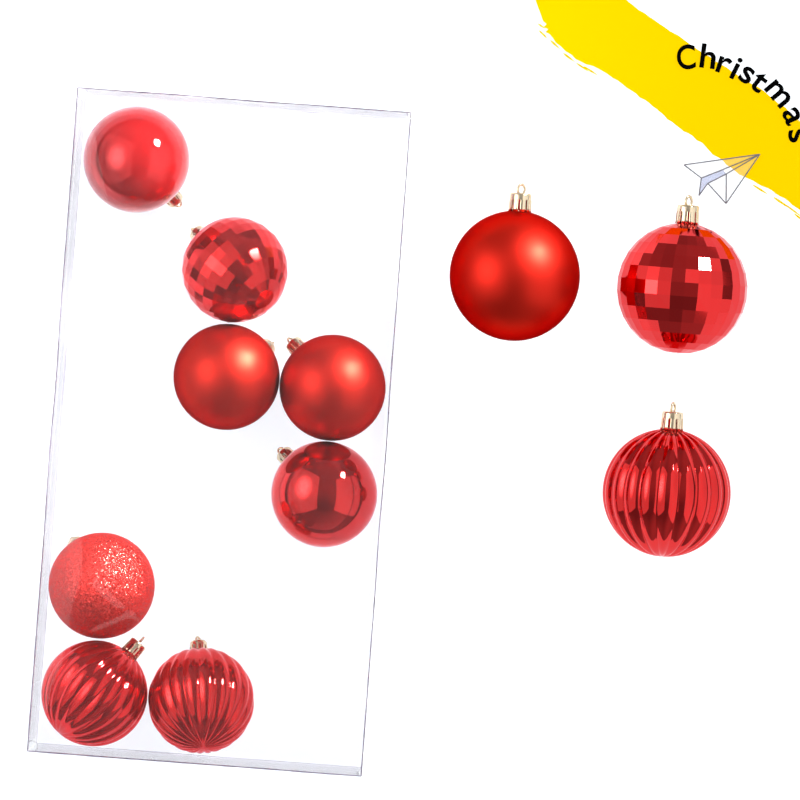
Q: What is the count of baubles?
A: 11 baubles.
